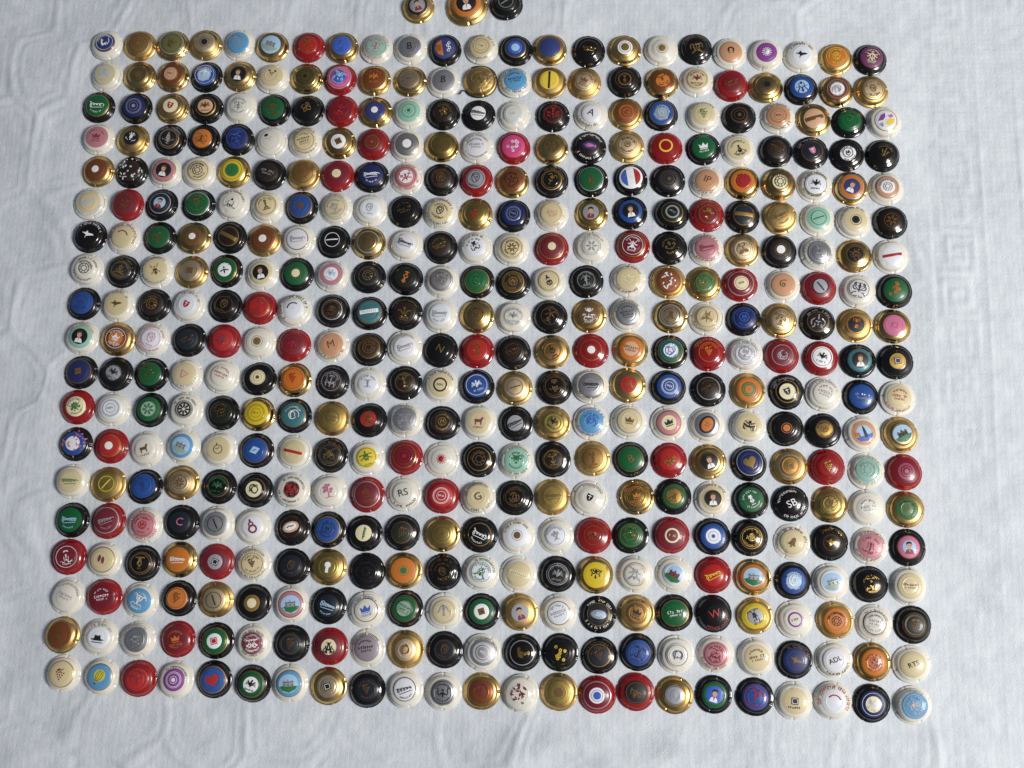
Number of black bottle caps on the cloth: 154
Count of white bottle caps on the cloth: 149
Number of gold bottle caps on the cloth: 94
